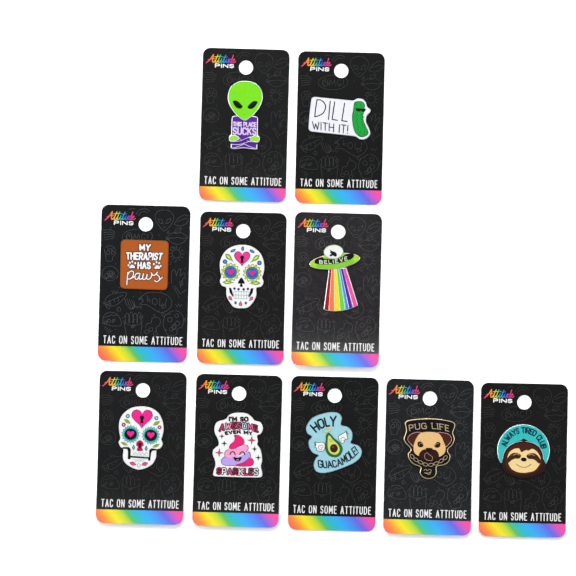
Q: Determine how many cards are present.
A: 10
